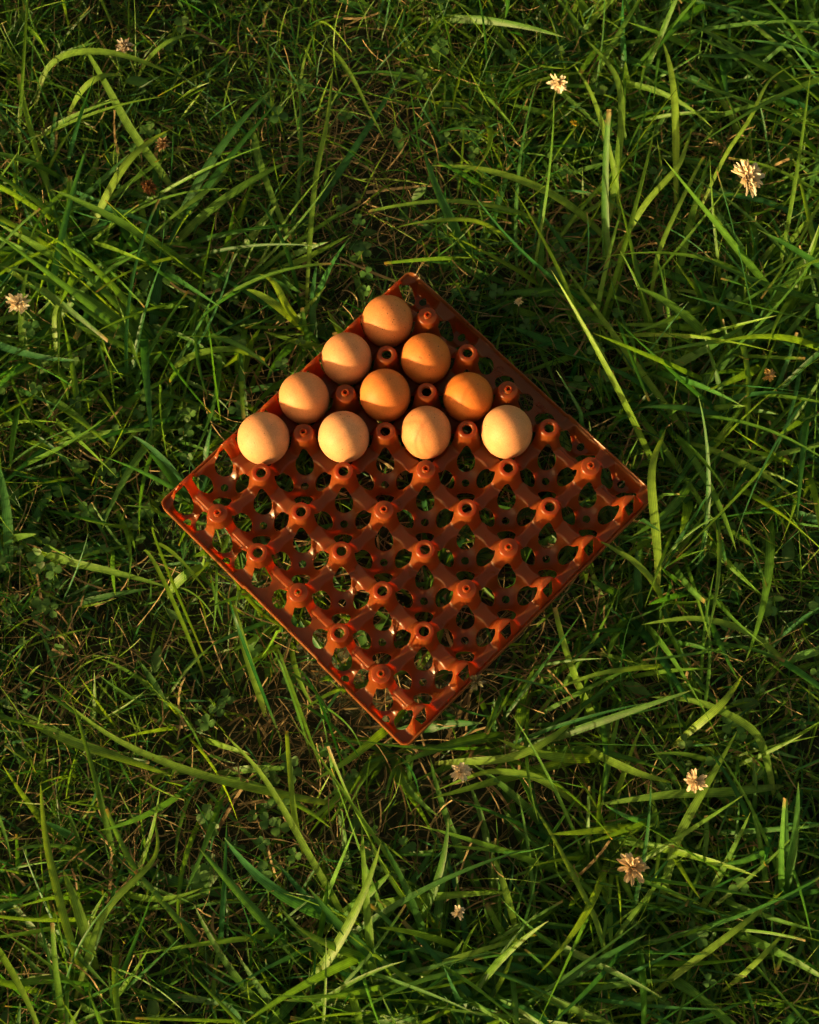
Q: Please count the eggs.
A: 10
